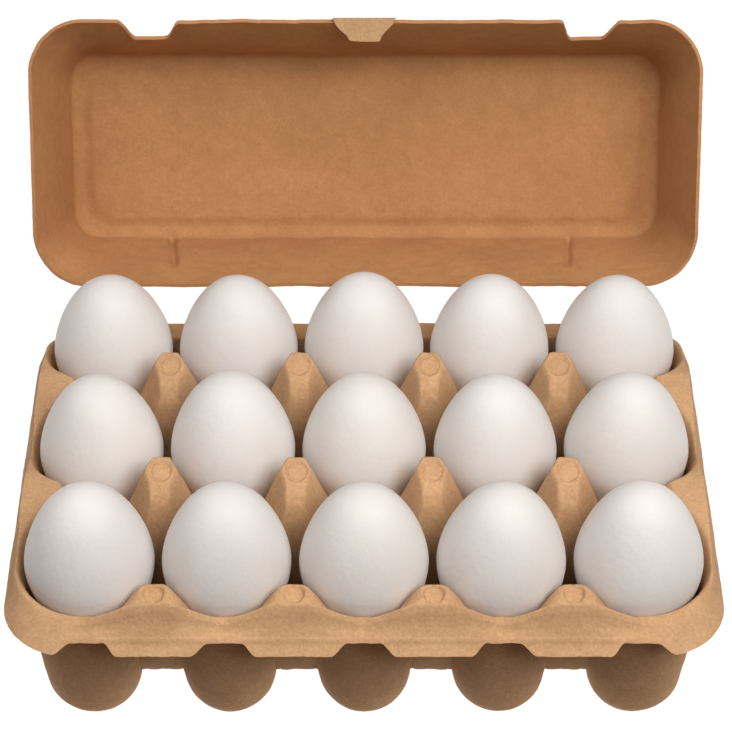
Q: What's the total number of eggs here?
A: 15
